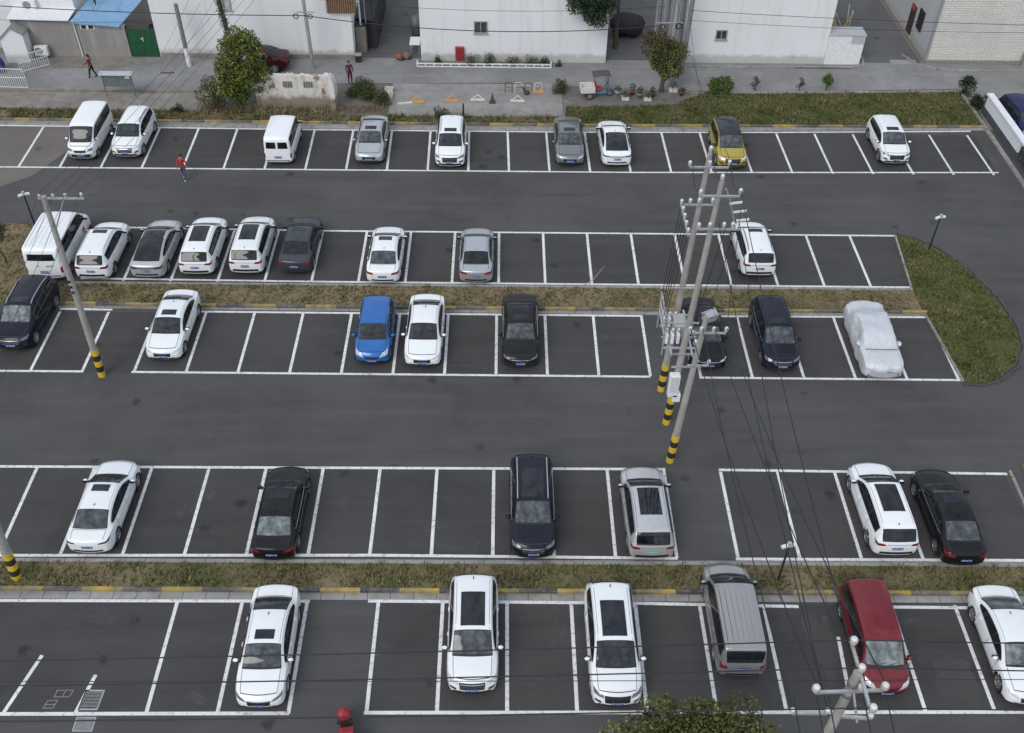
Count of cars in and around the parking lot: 40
